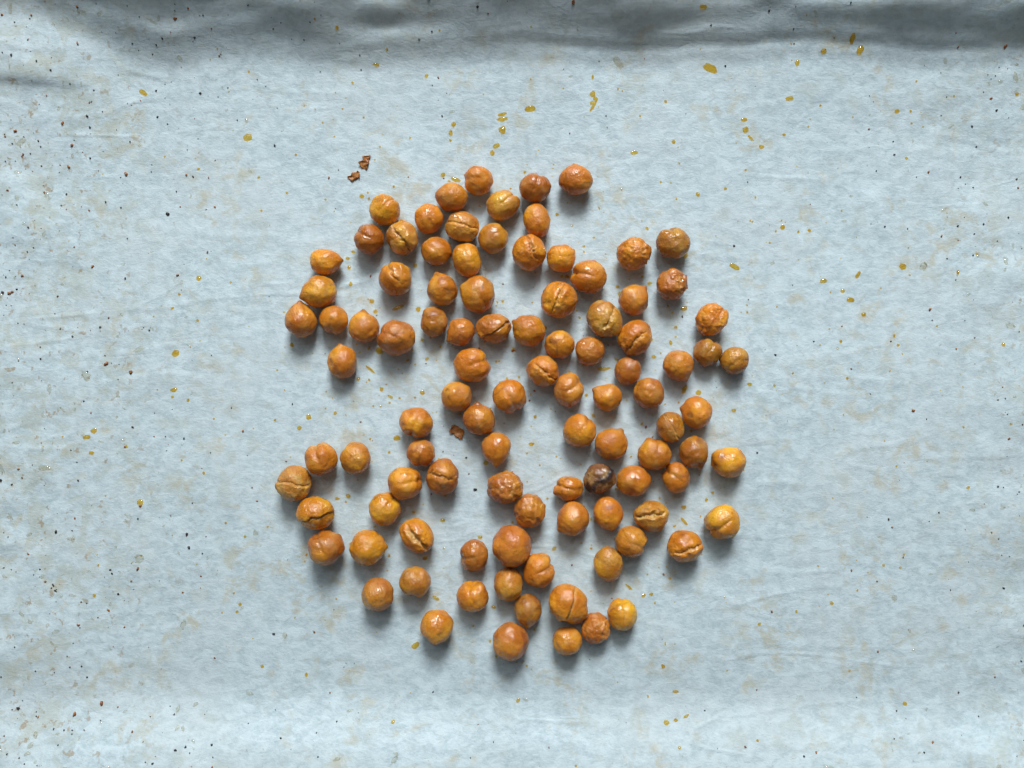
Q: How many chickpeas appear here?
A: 100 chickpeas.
